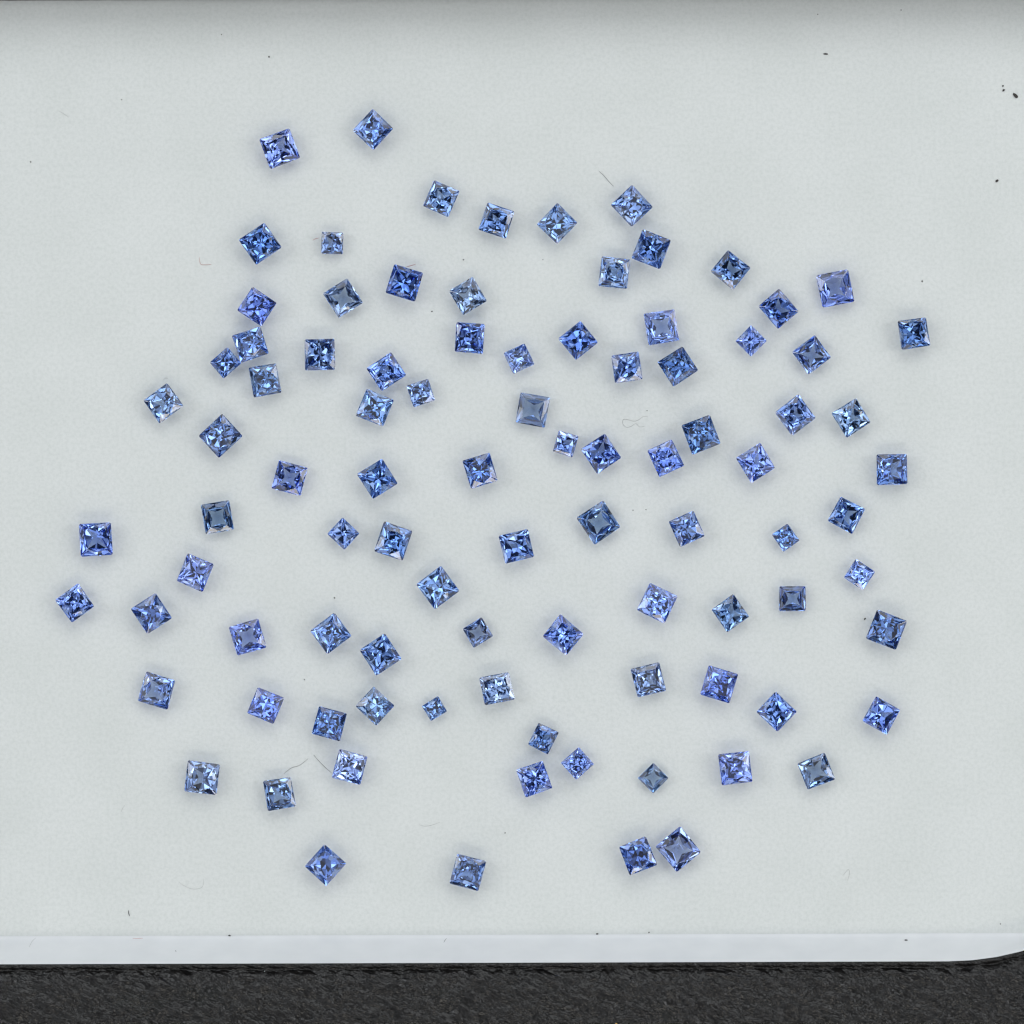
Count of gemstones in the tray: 93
